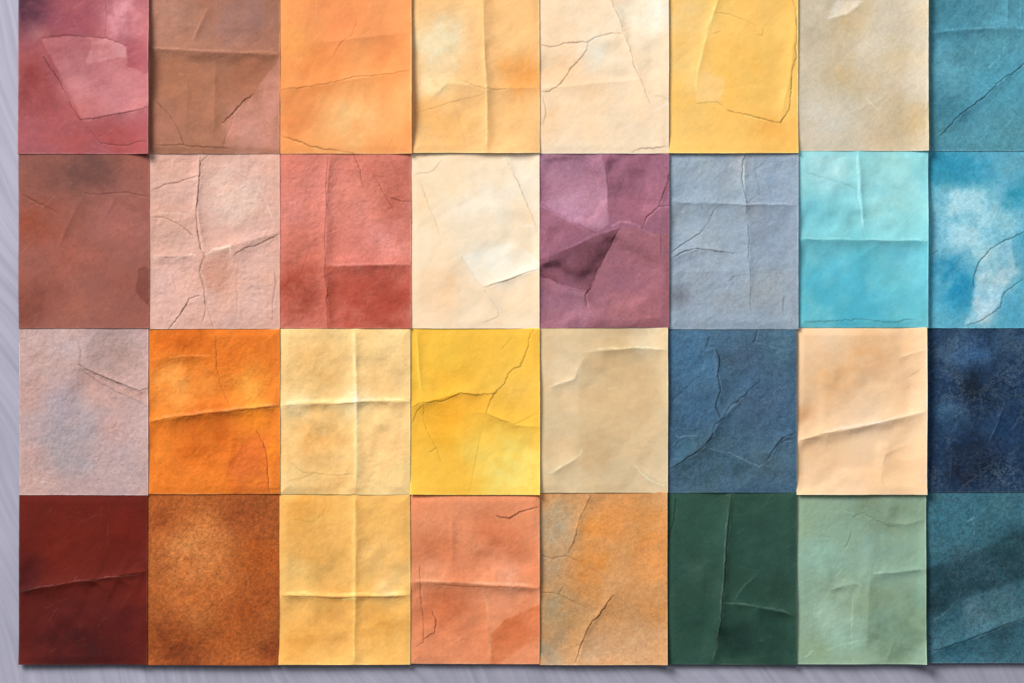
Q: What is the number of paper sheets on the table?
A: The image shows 32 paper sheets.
